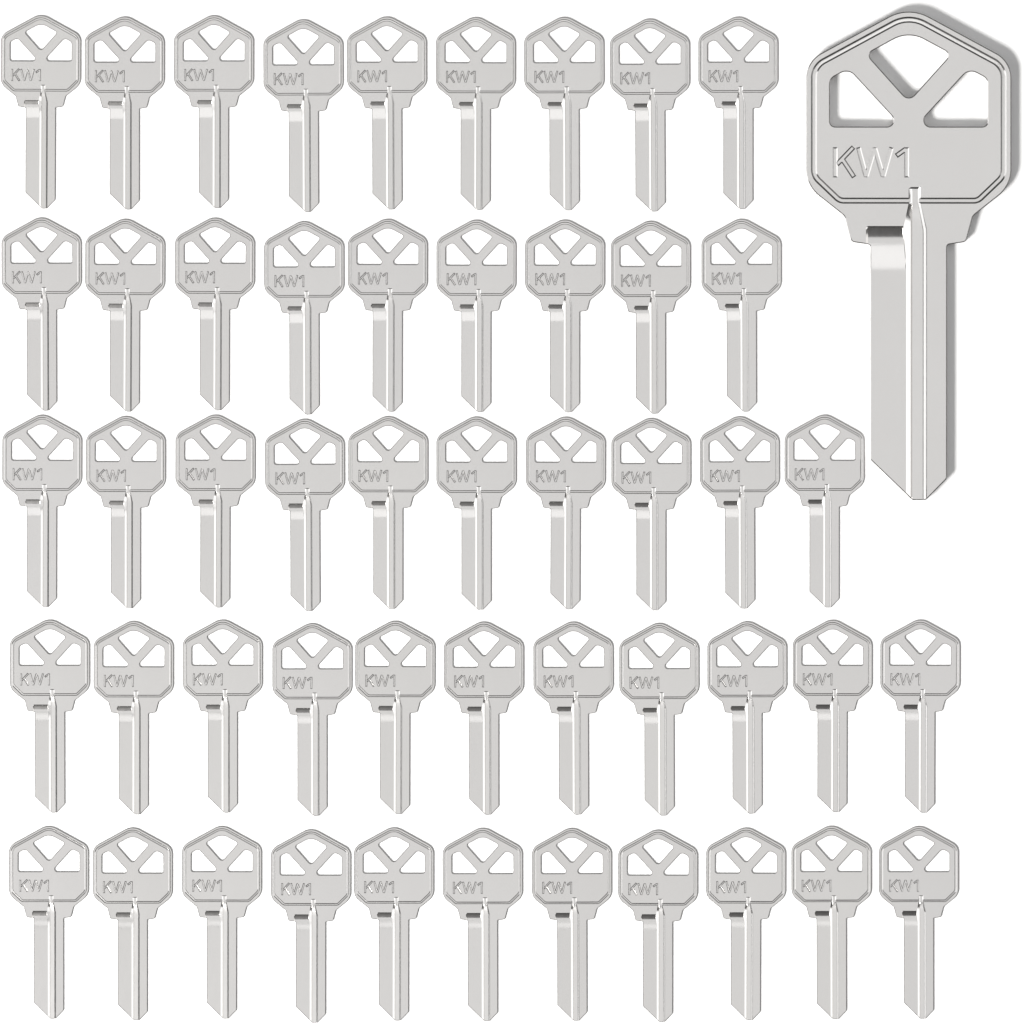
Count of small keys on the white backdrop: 50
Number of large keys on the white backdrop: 1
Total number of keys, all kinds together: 51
